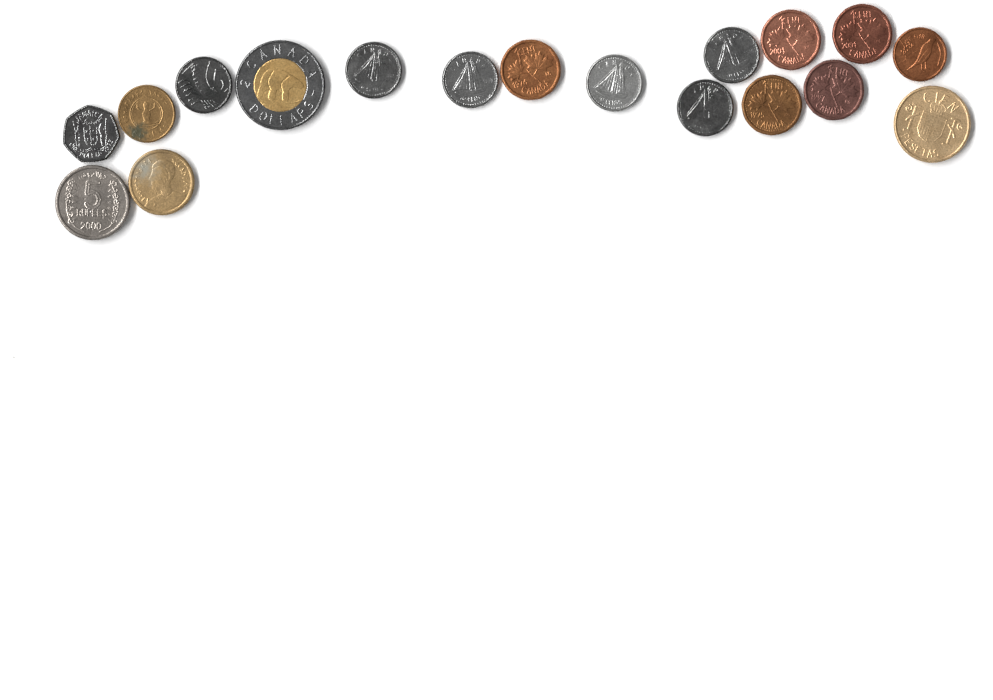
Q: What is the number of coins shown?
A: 18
